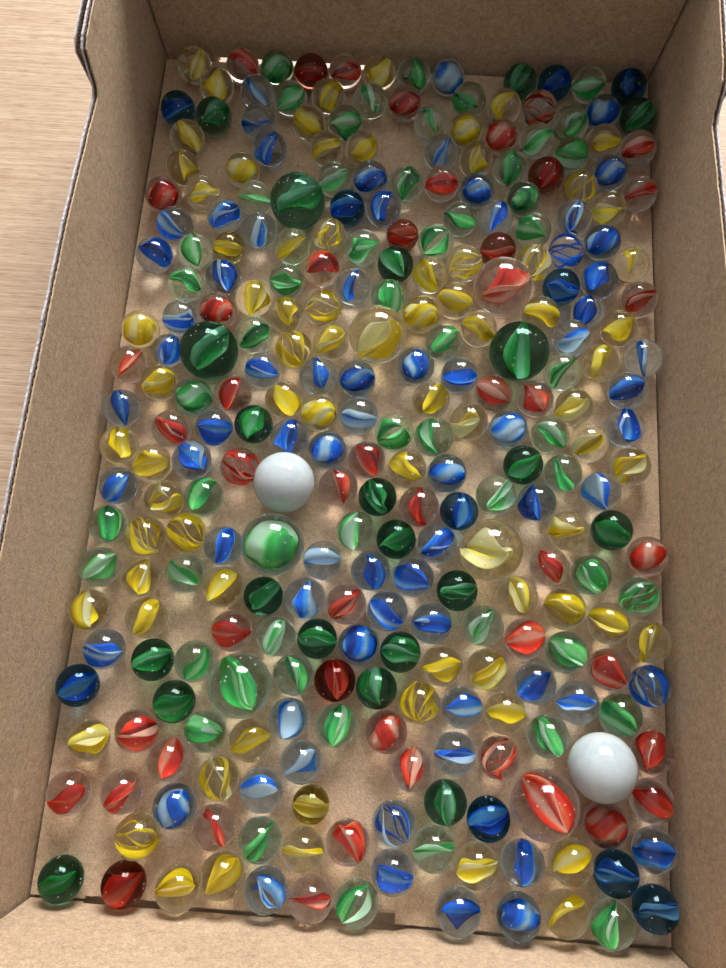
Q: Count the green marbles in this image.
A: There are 76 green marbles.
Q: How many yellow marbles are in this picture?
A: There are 76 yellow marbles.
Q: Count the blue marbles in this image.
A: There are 80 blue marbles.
